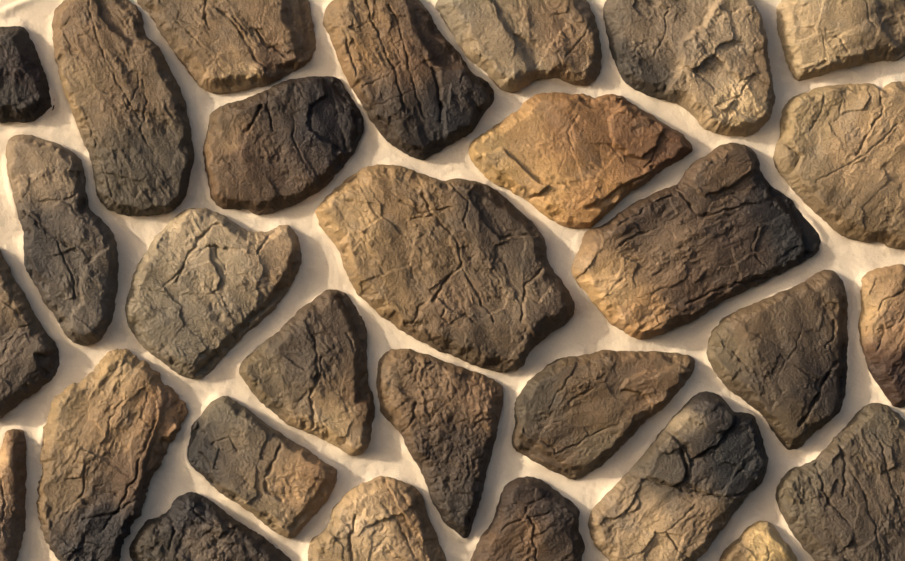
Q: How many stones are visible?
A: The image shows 29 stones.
